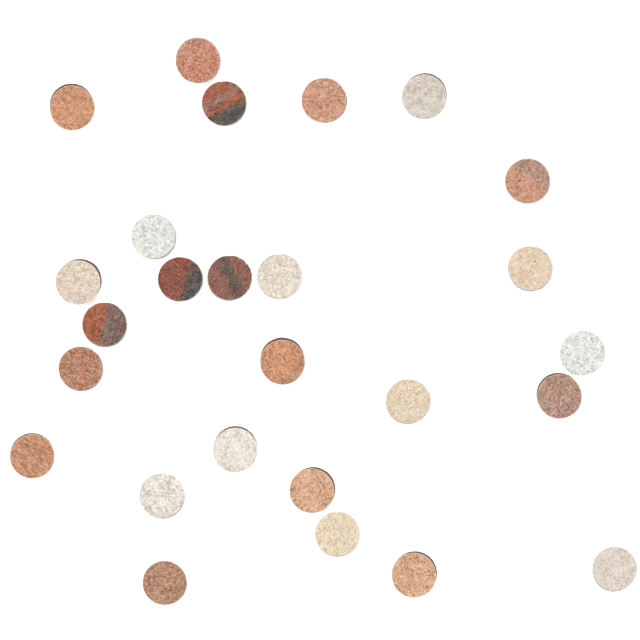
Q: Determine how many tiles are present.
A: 26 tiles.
